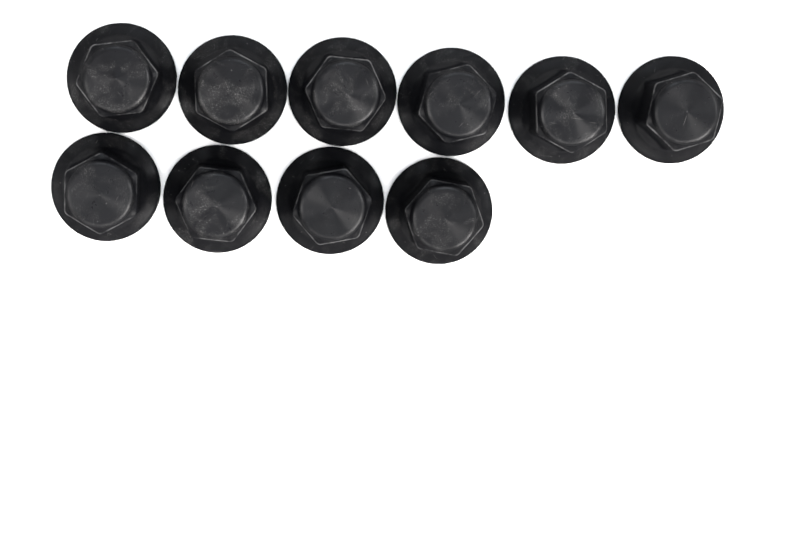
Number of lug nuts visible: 10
